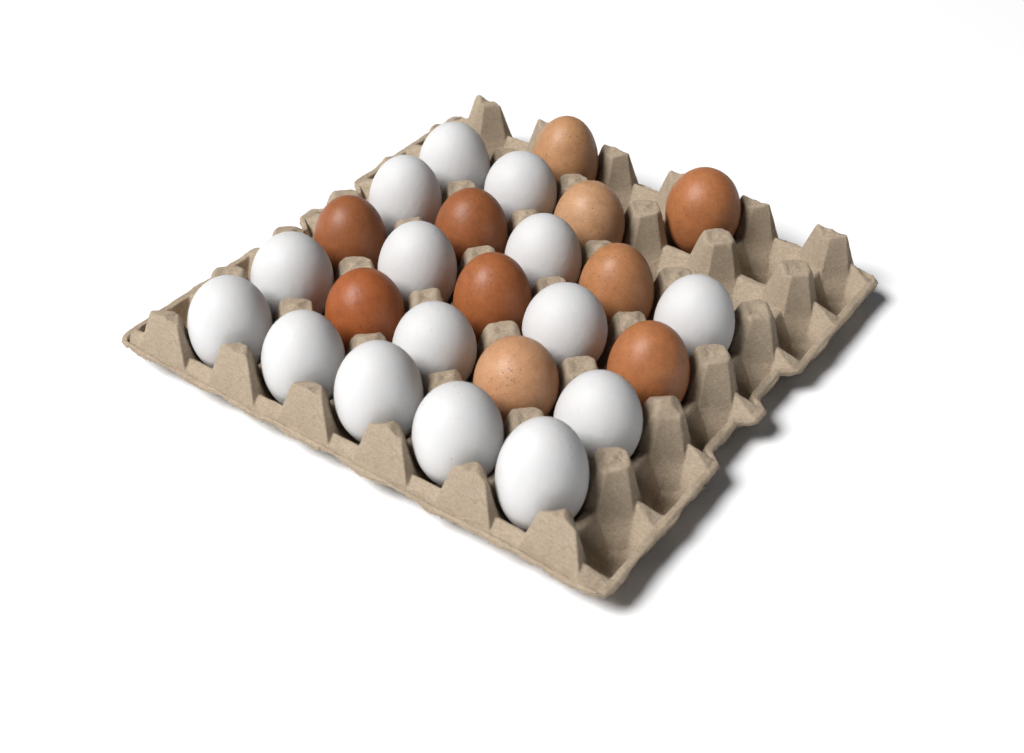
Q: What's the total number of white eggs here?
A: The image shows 15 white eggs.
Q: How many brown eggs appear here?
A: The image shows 10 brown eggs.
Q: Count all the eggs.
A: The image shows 25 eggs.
